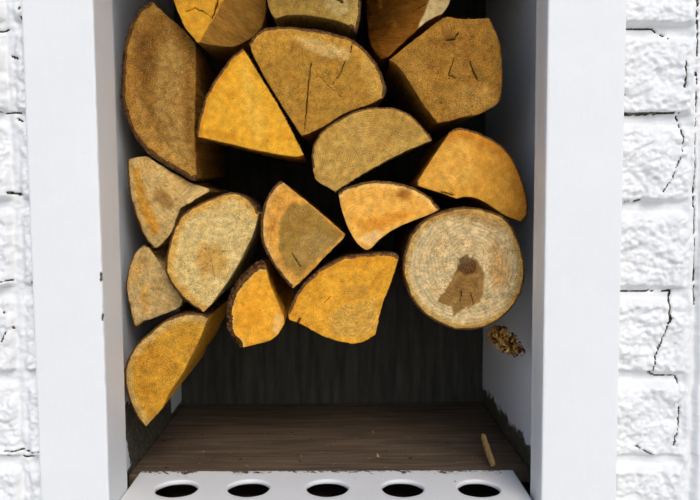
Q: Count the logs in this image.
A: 18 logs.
